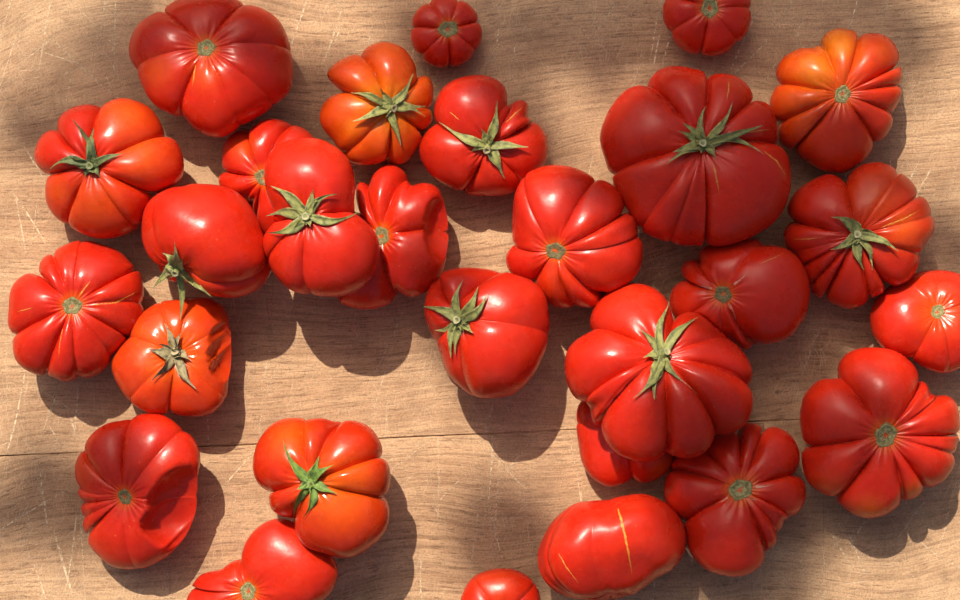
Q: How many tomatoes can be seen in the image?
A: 28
